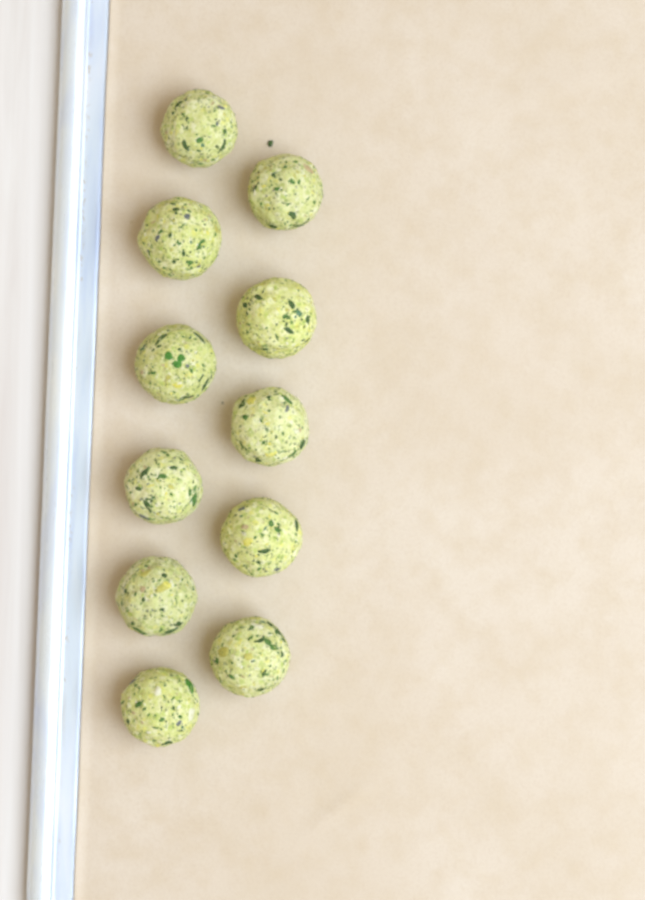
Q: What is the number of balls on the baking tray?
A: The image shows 11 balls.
